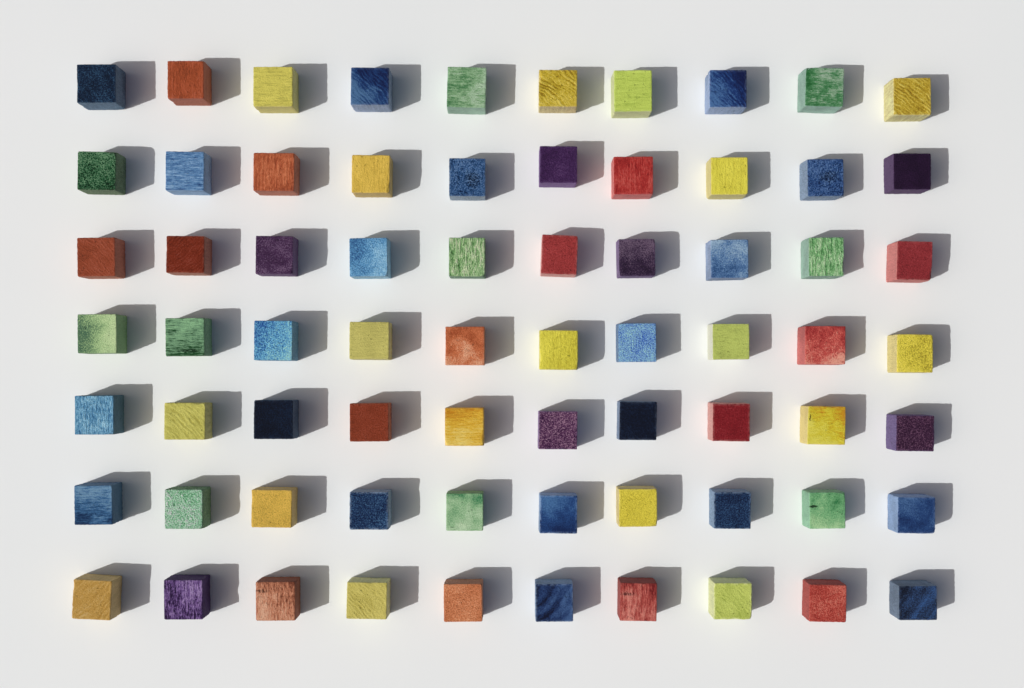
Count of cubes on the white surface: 70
